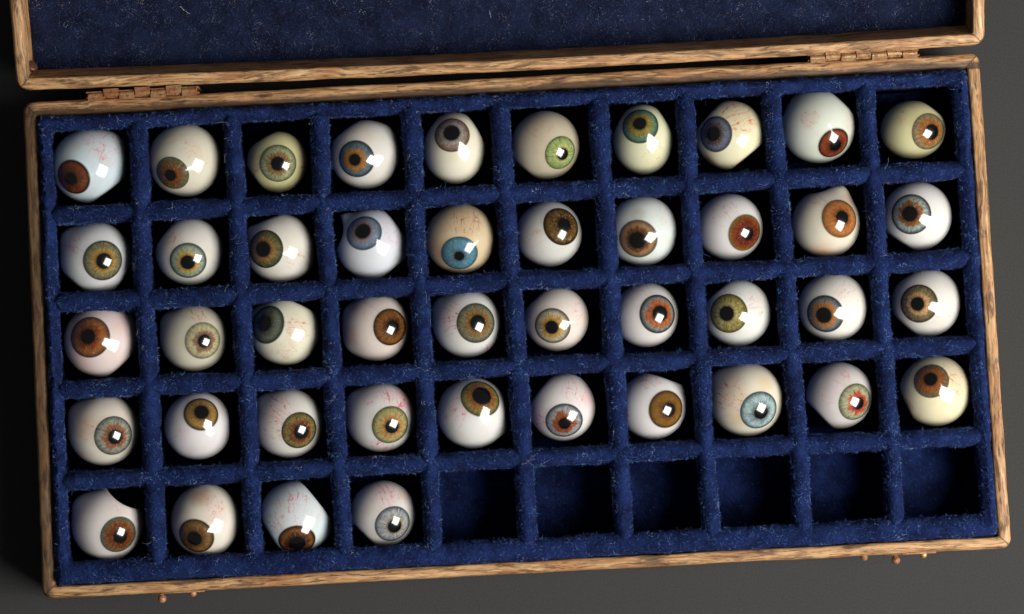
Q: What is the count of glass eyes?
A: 44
